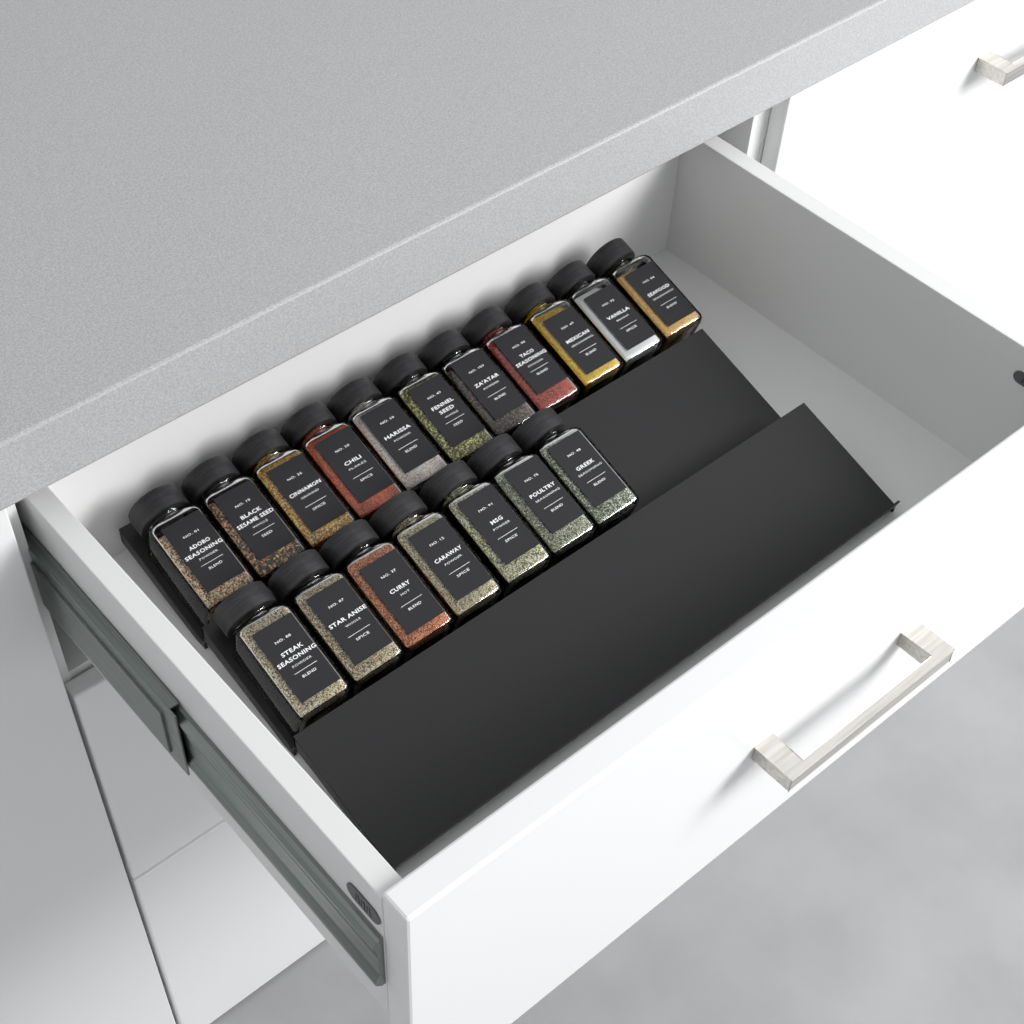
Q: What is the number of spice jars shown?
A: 18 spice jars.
